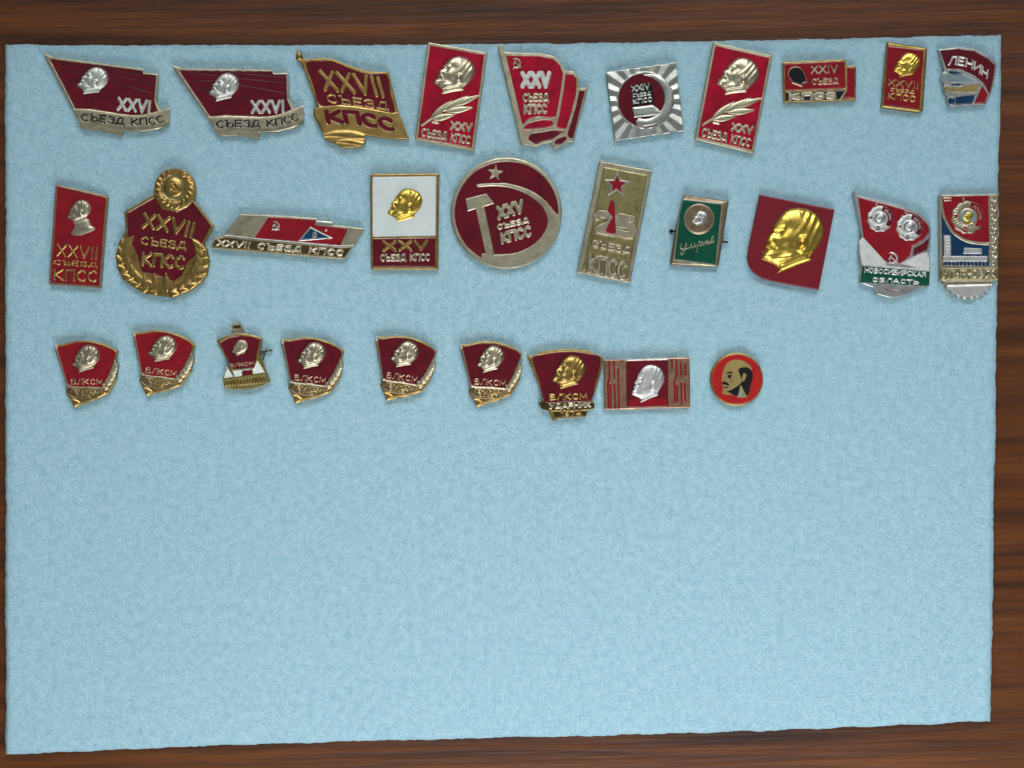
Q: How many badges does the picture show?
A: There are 29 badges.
